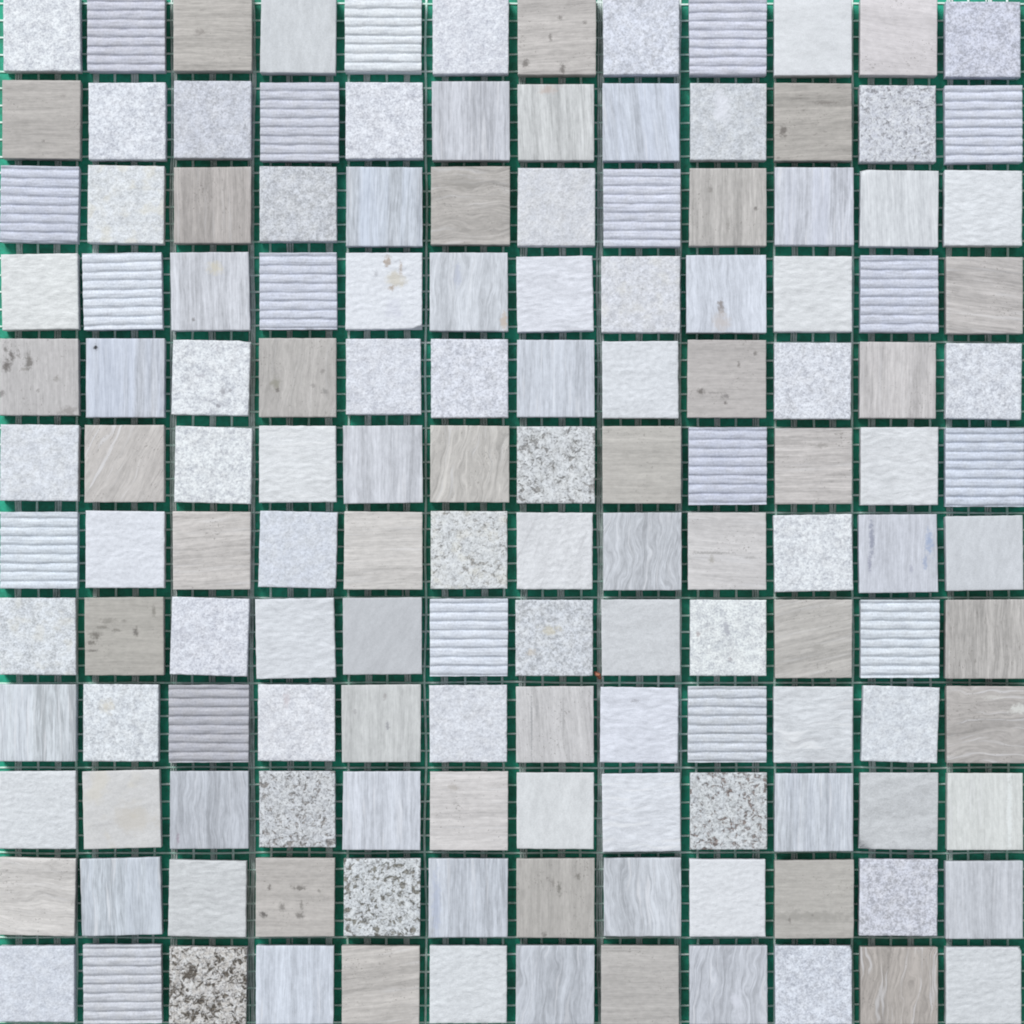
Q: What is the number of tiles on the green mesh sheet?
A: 144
